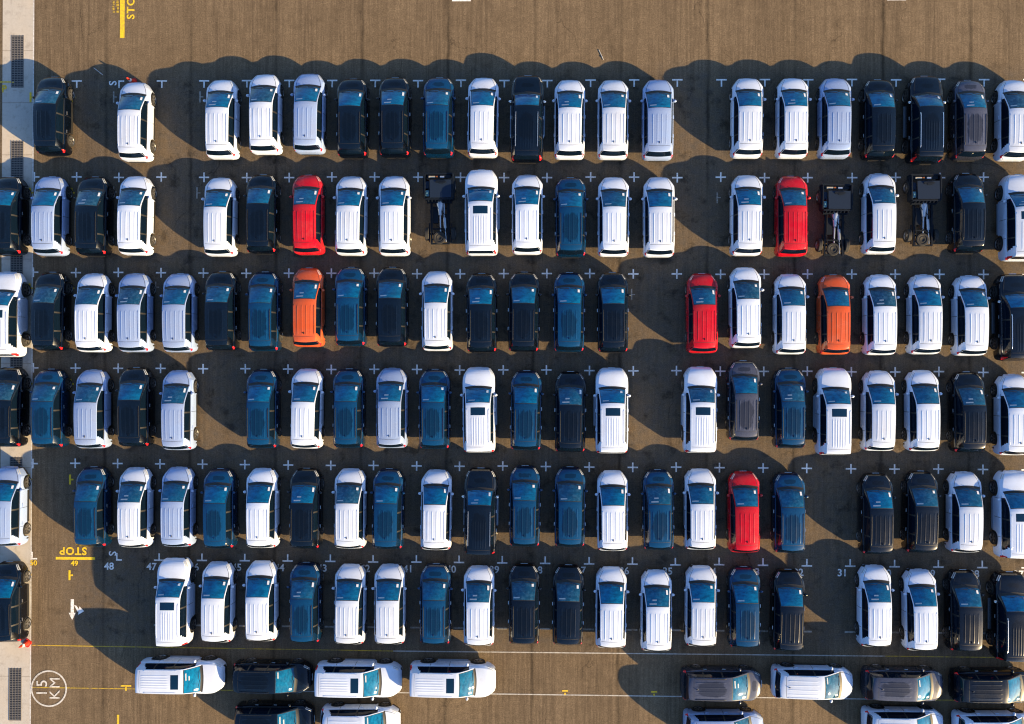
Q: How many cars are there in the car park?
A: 139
